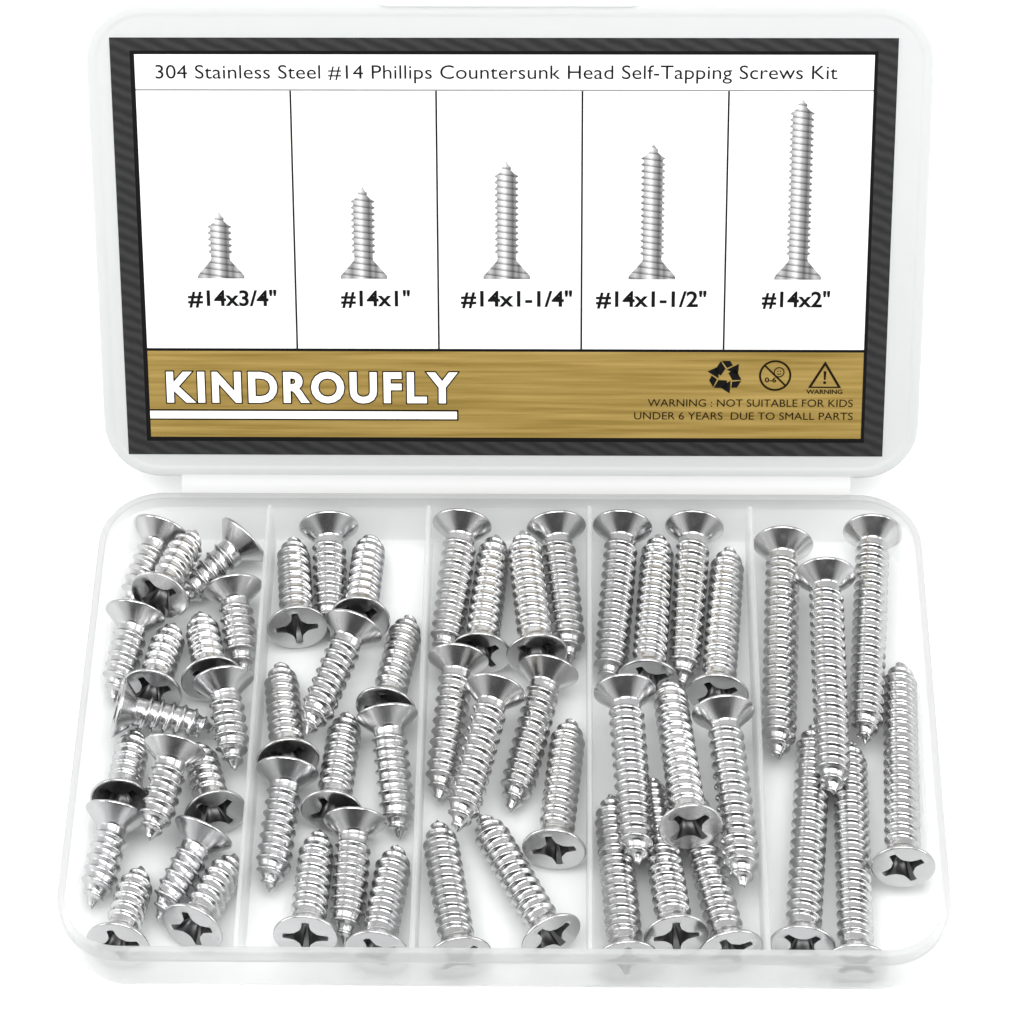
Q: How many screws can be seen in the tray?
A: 54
